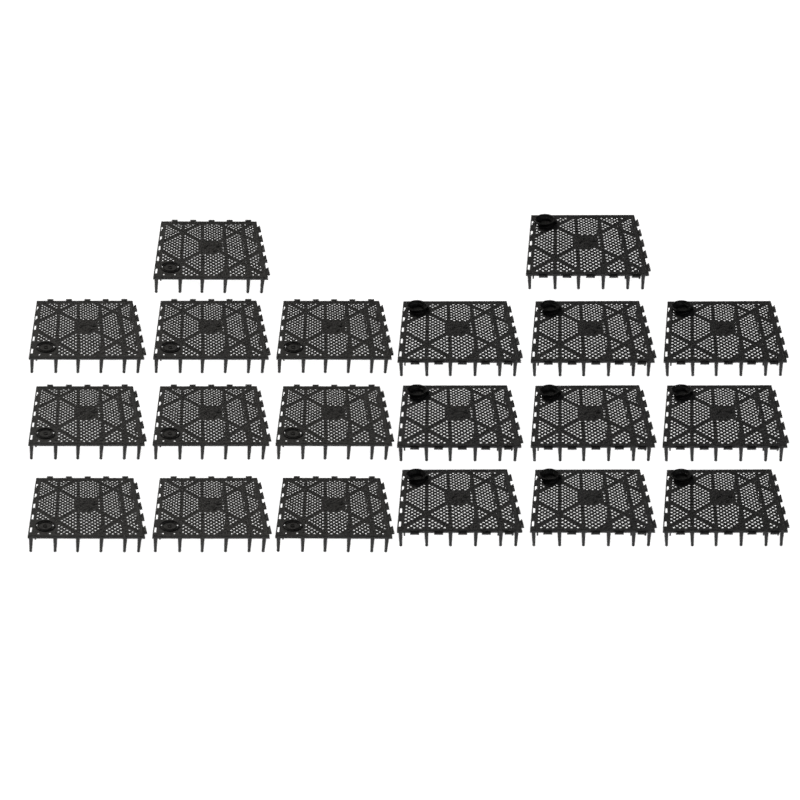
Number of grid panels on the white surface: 20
